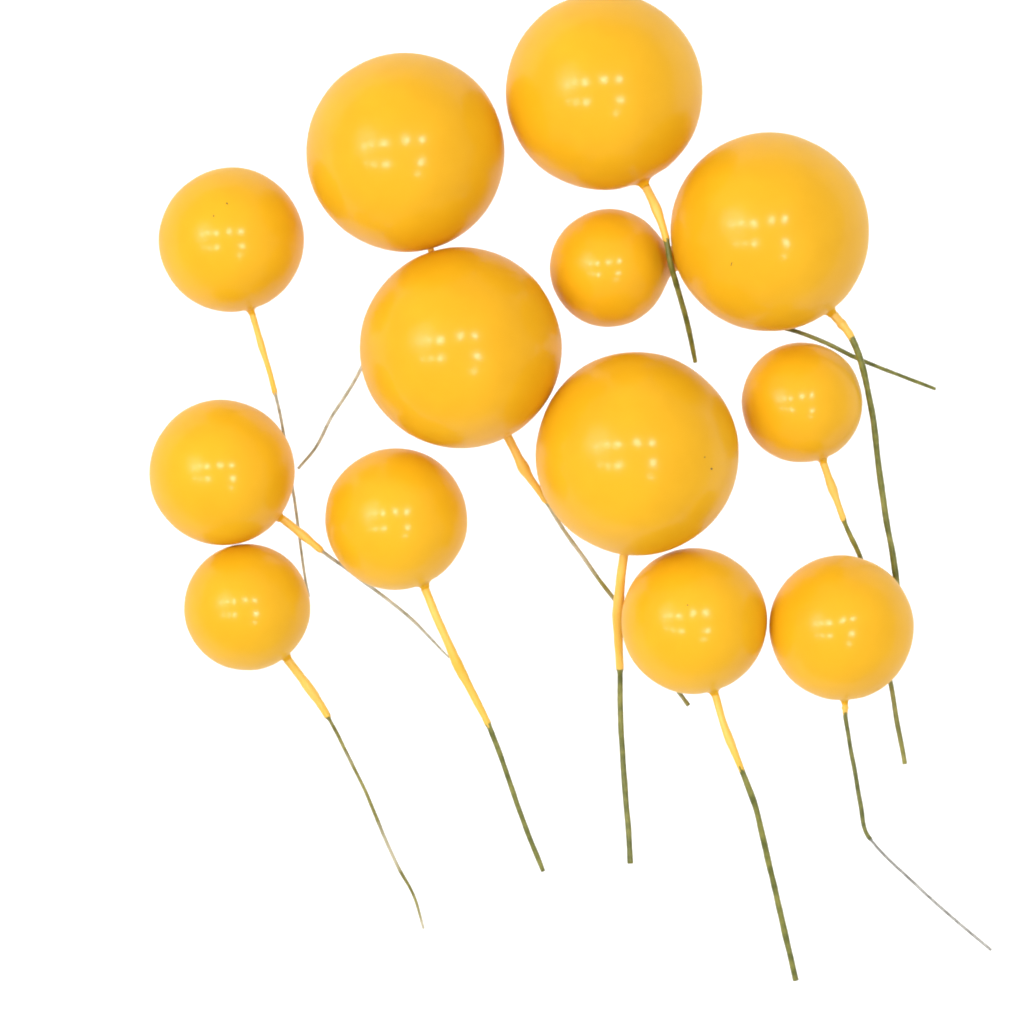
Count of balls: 13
